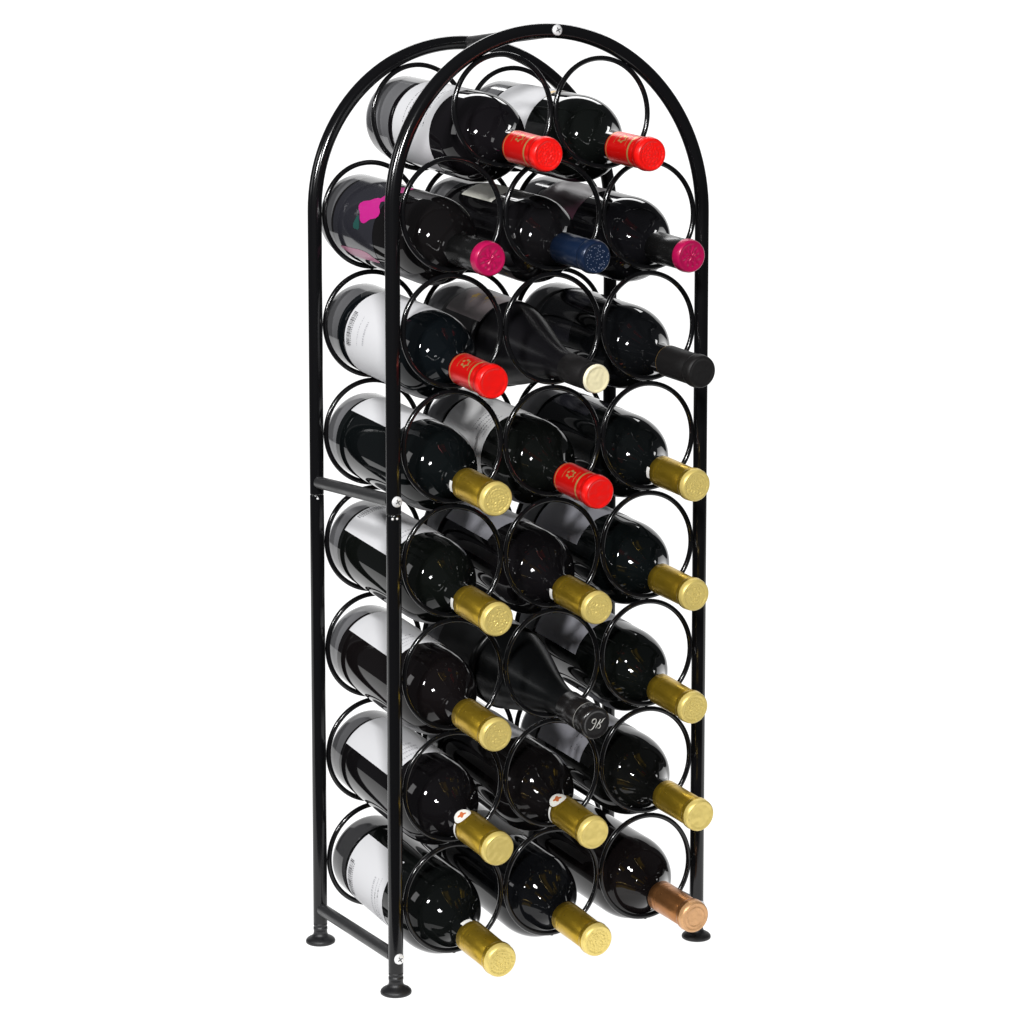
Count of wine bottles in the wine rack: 23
